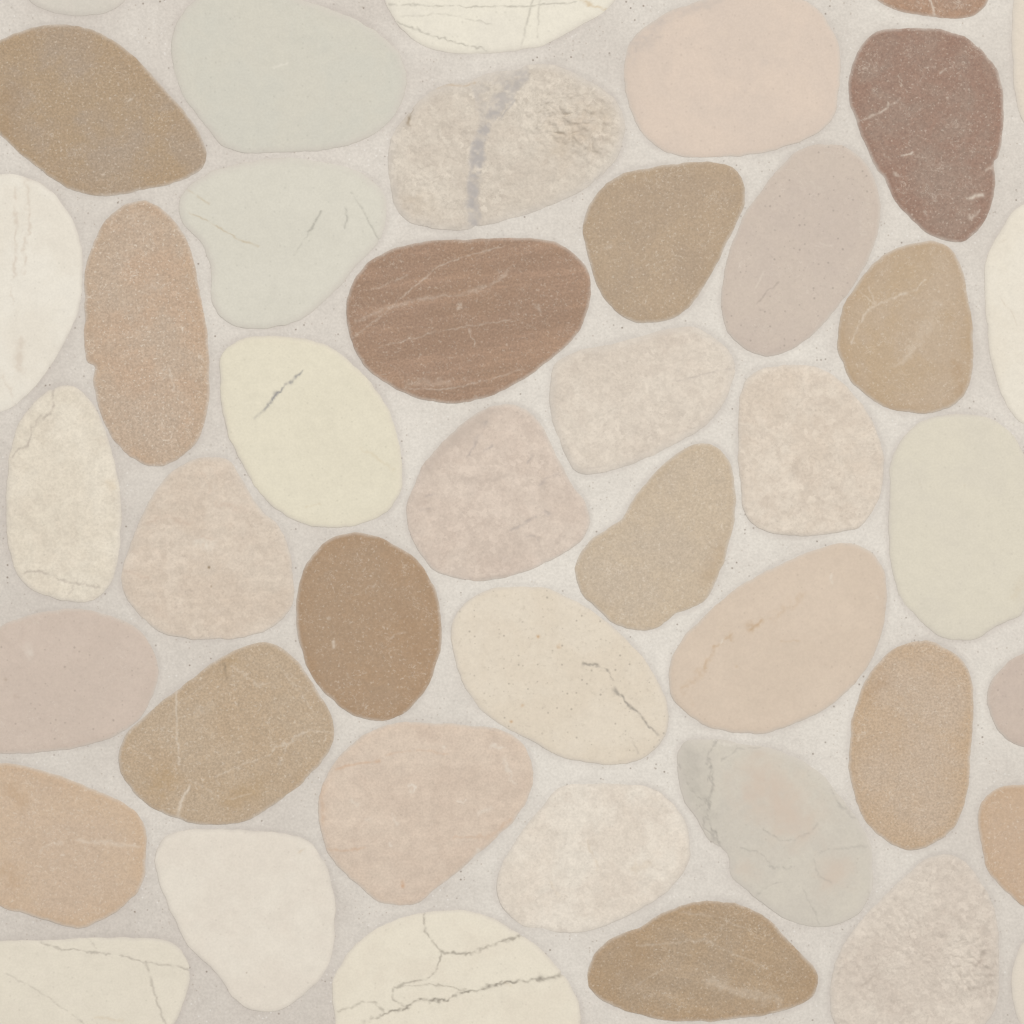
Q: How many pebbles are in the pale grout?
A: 43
